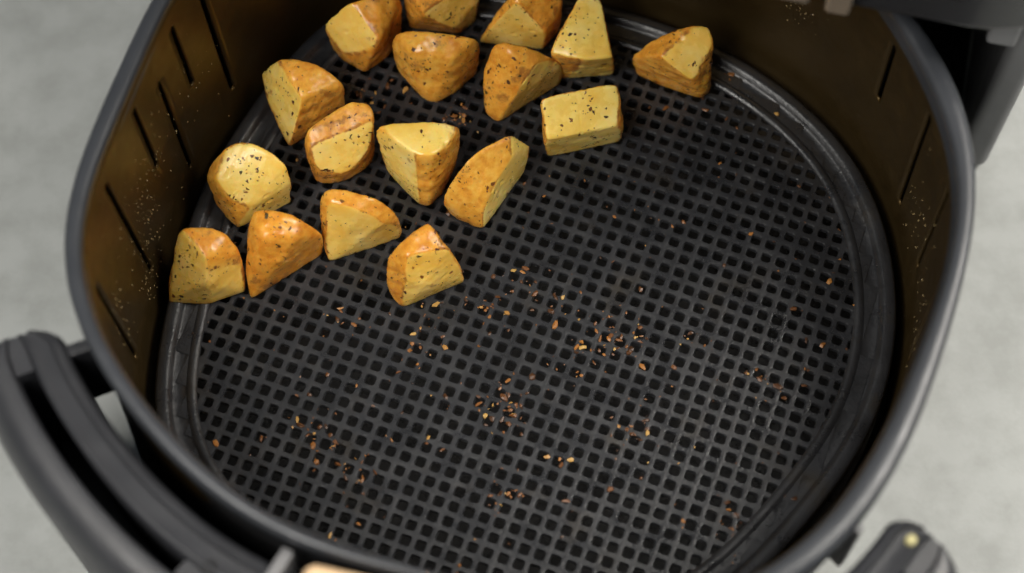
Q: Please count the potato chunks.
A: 17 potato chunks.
